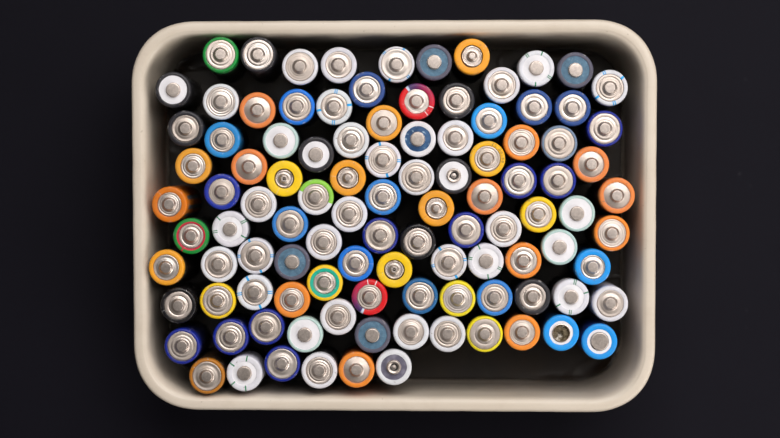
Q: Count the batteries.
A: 105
